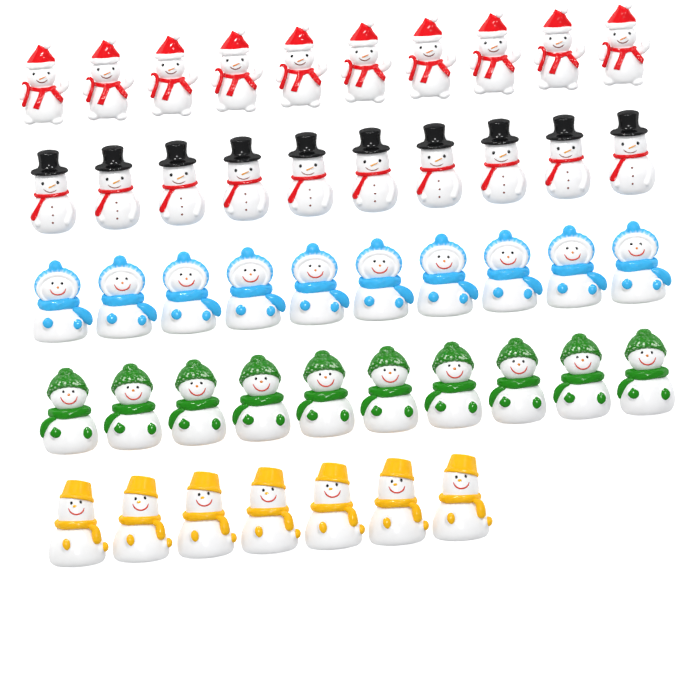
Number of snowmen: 47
